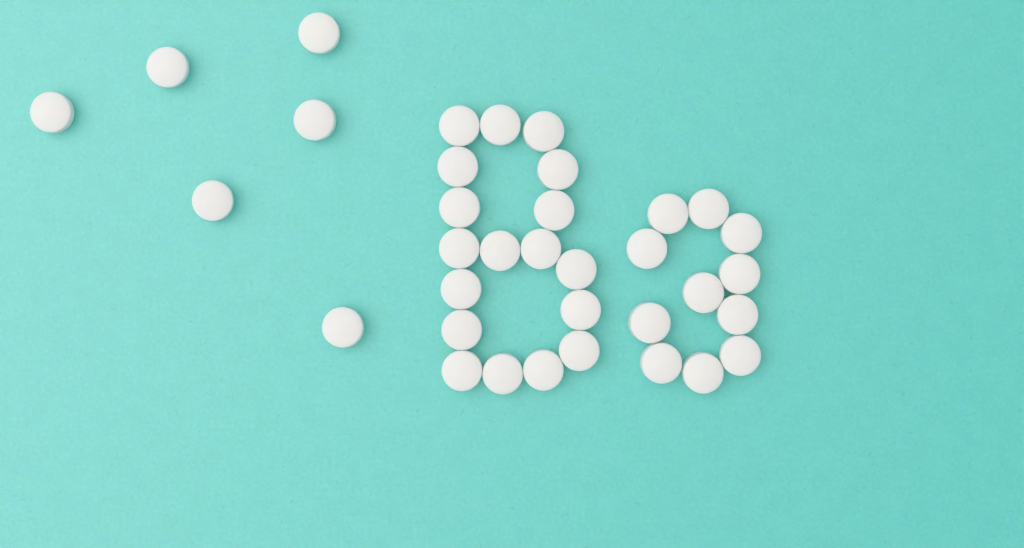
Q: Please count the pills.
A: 35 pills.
